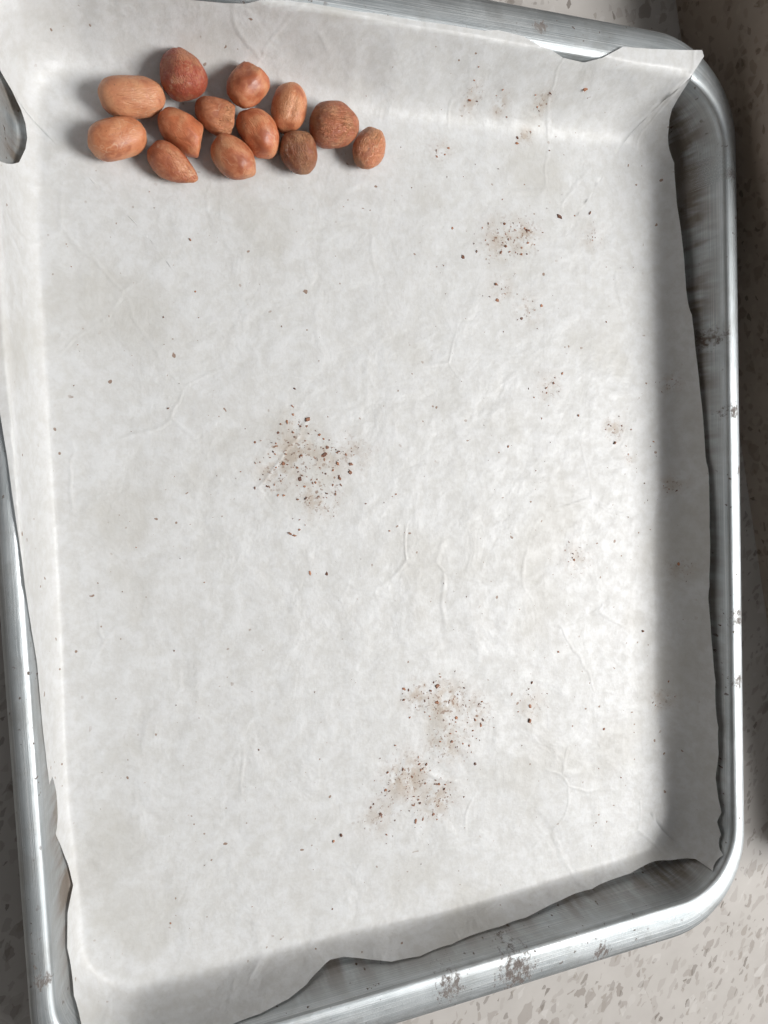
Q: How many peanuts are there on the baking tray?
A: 13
